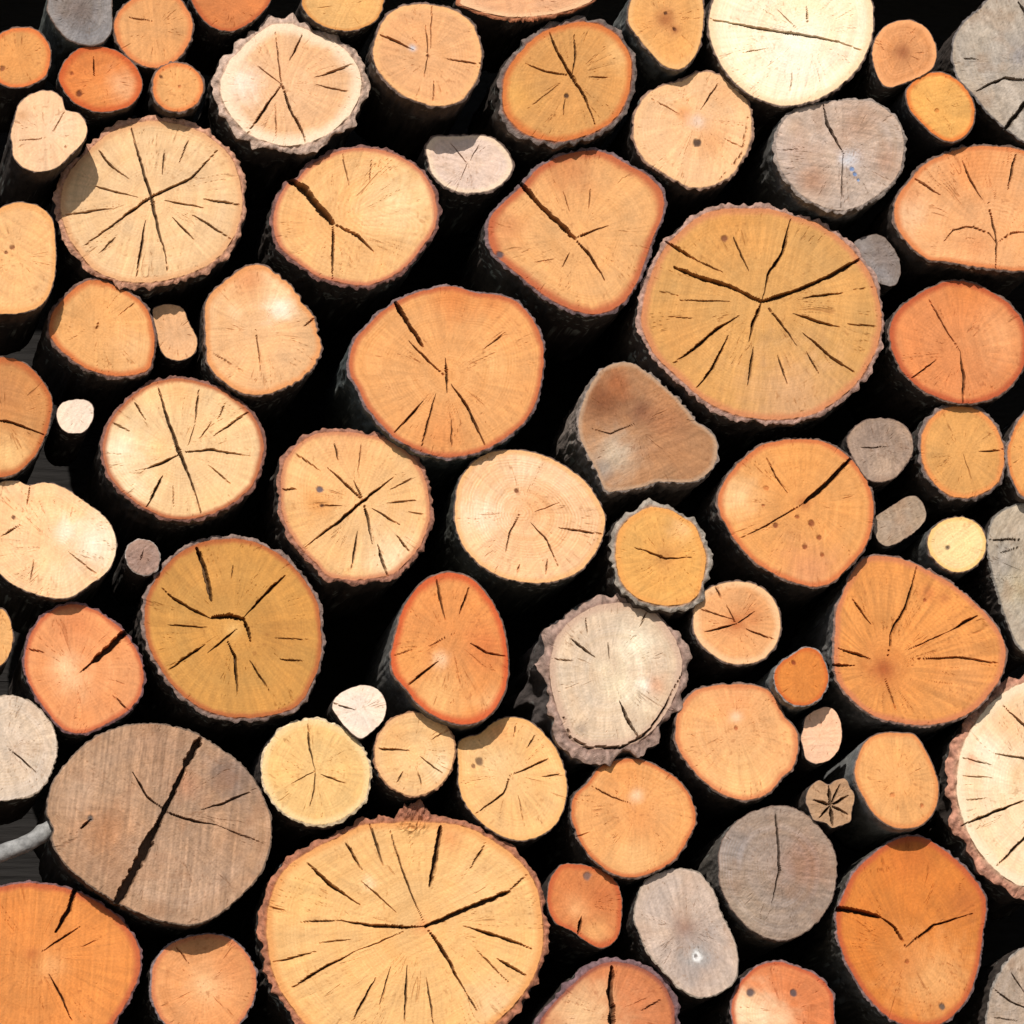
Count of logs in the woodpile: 78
